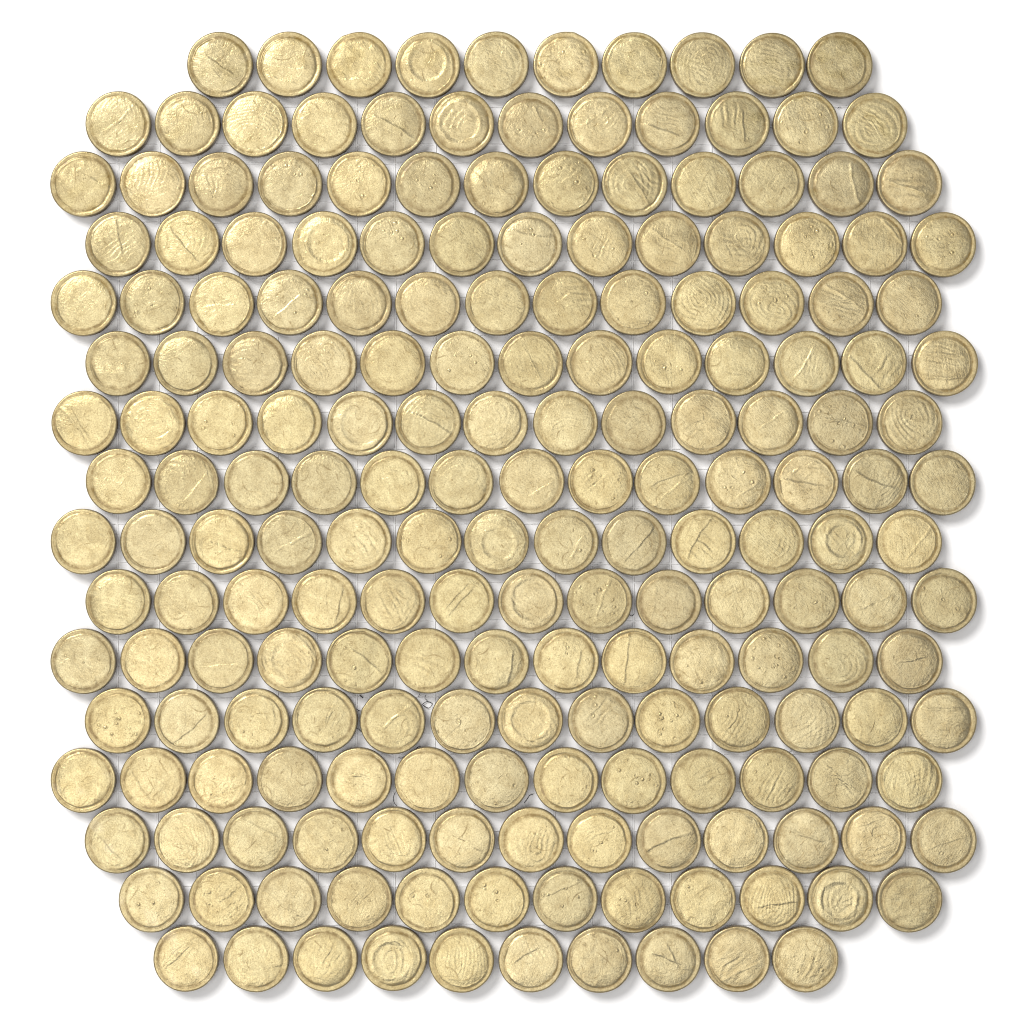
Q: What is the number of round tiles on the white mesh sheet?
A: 200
